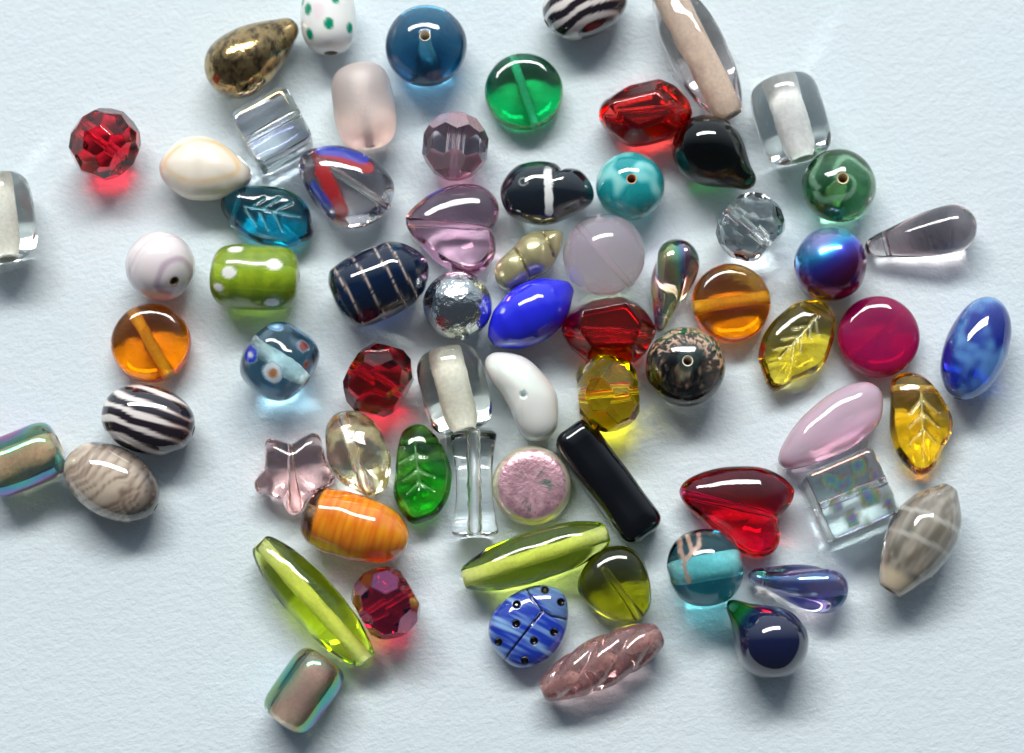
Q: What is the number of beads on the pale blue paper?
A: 69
